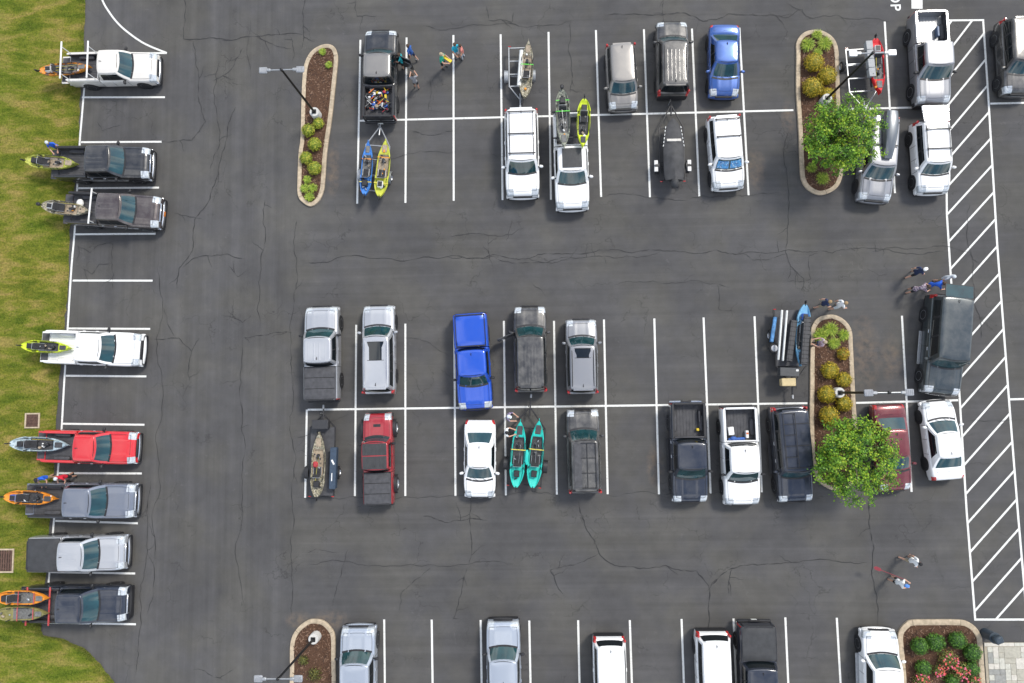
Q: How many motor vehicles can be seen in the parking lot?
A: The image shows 39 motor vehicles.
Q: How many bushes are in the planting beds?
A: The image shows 45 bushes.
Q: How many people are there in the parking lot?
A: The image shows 20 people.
